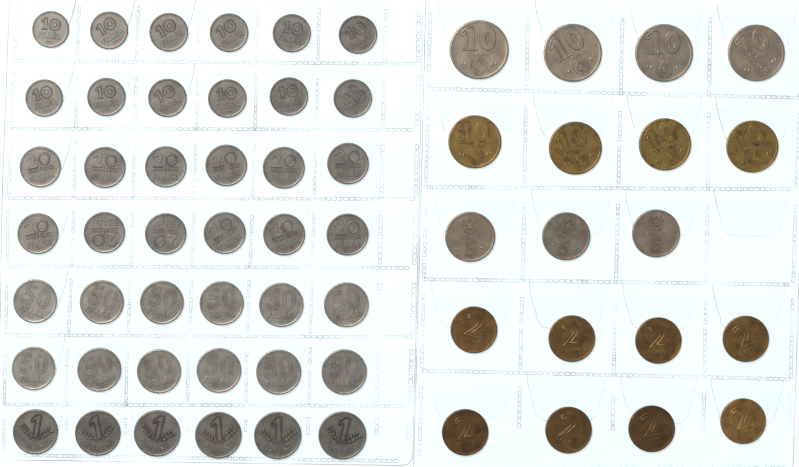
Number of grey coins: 49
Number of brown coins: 12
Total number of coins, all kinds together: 61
